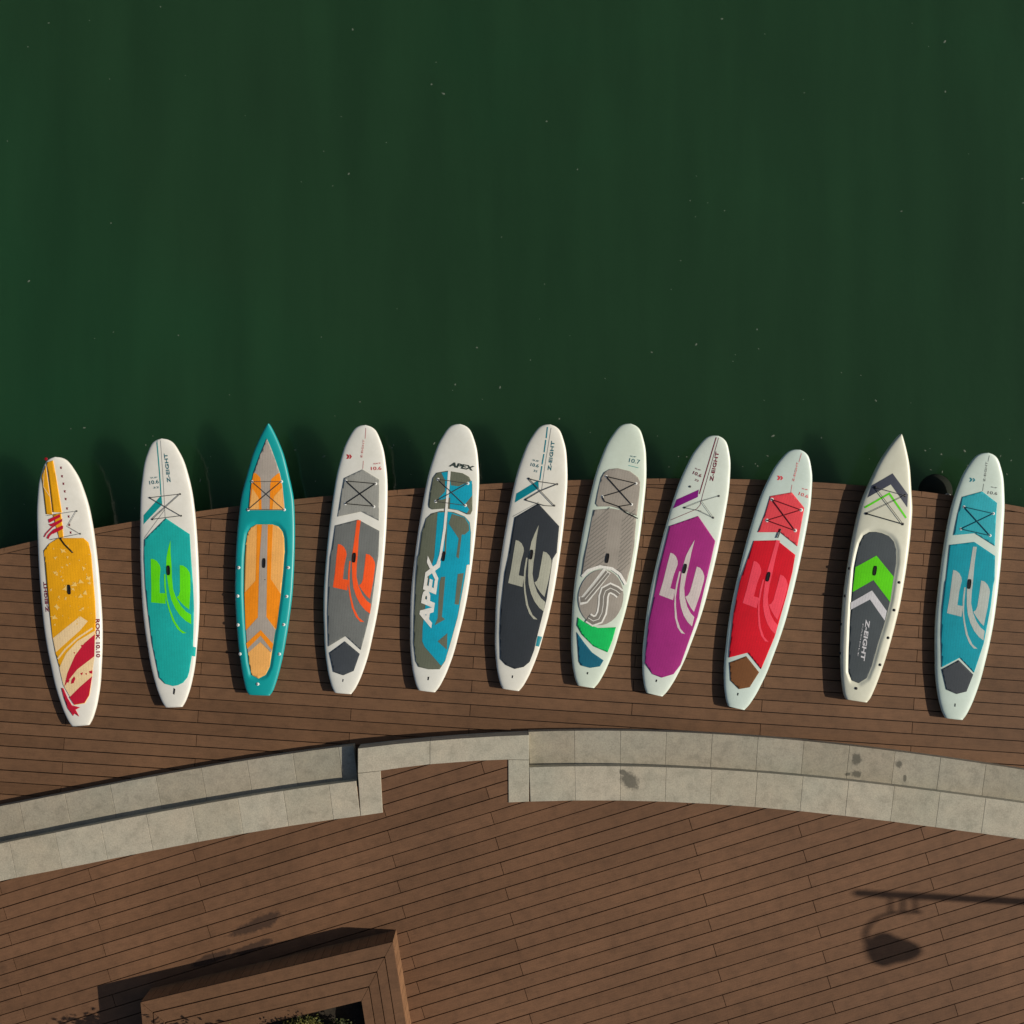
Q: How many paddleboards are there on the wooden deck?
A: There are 11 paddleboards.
